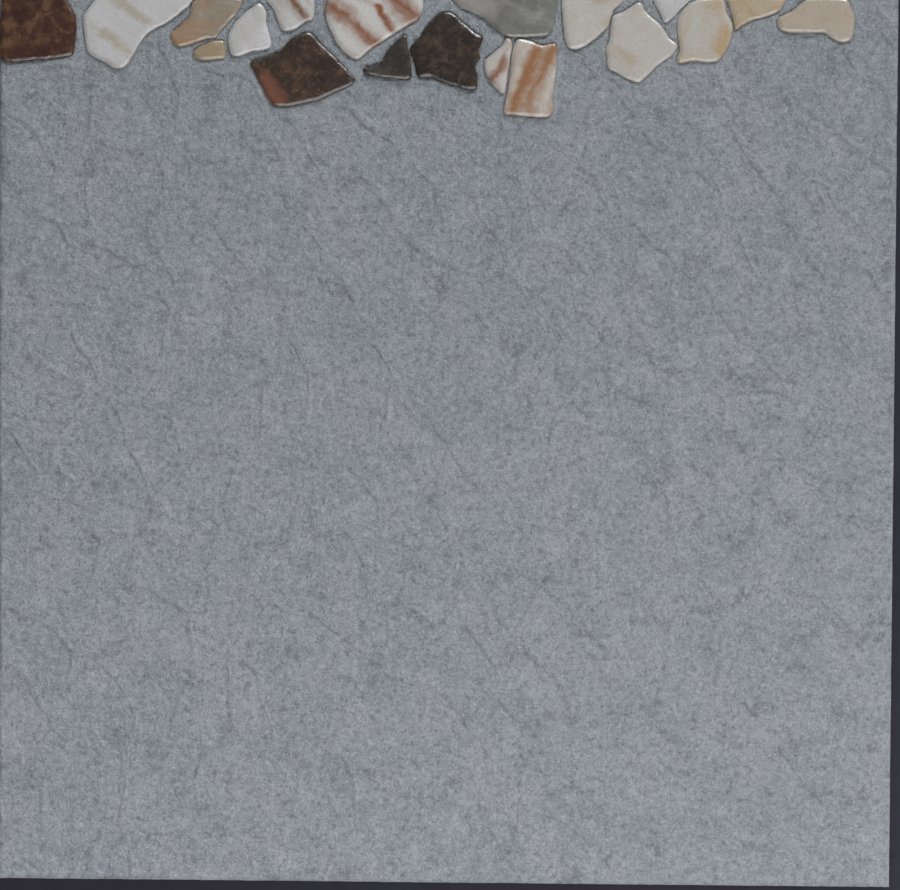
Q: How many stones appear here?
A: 19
